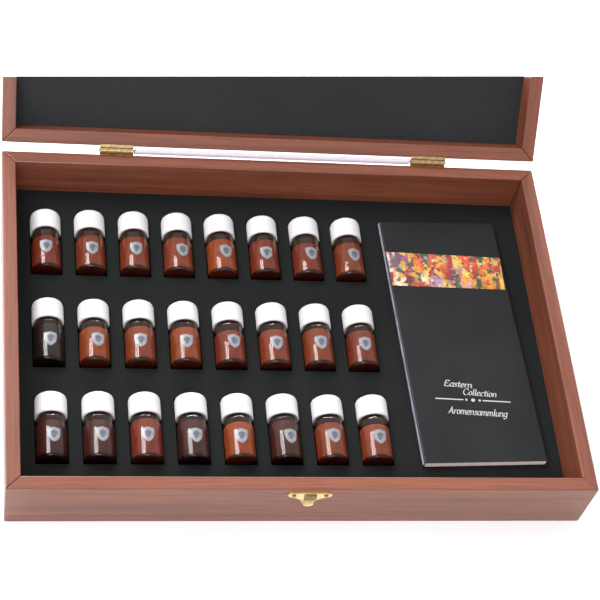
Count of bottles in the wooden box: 24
